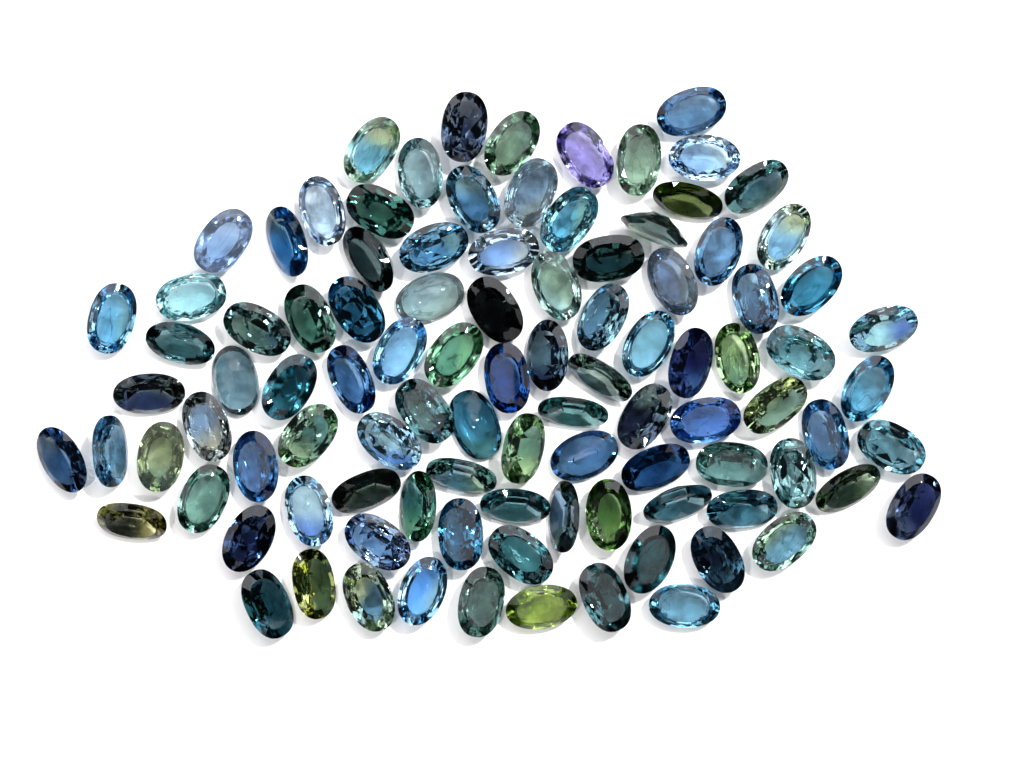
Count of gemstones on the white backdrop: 100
